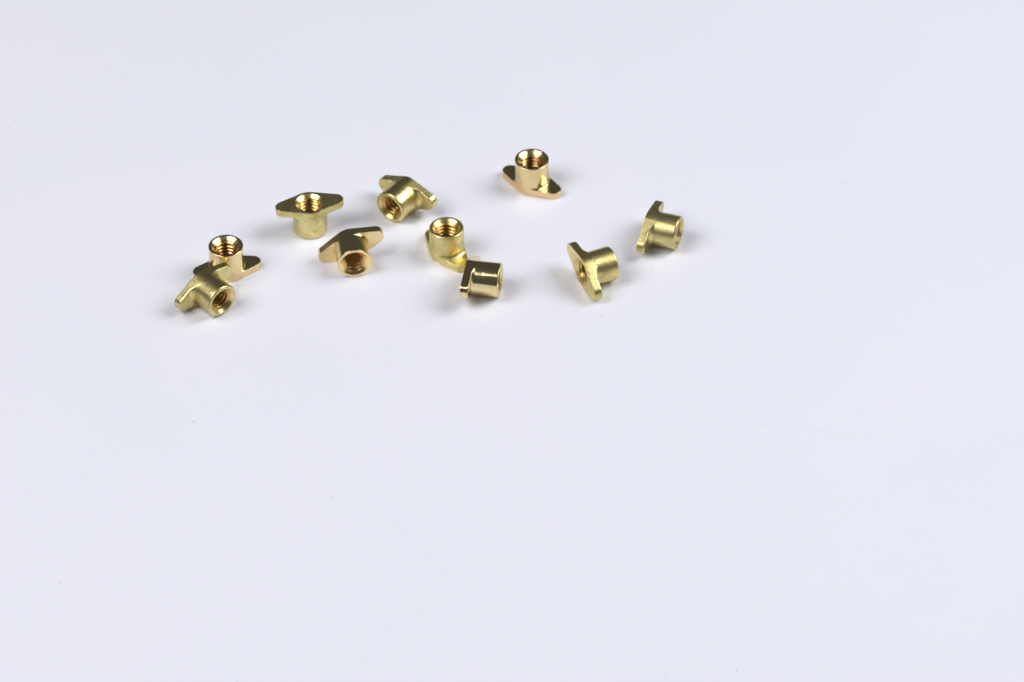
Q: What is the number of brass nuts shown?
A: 10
